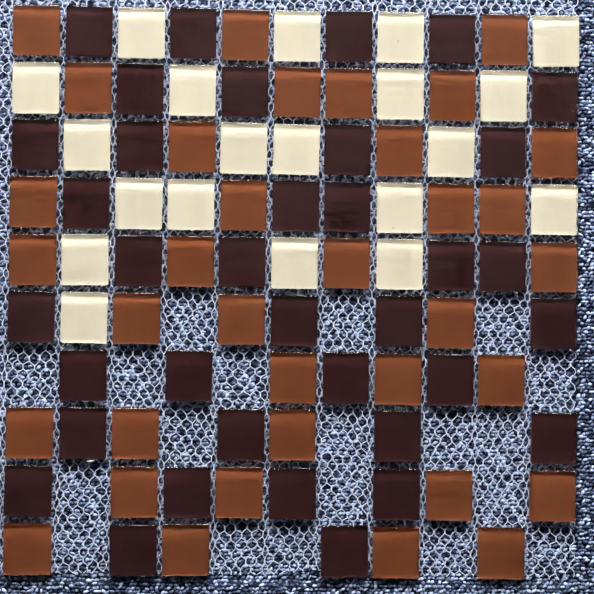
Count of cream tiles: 20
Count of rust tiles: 35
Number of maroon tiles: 36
